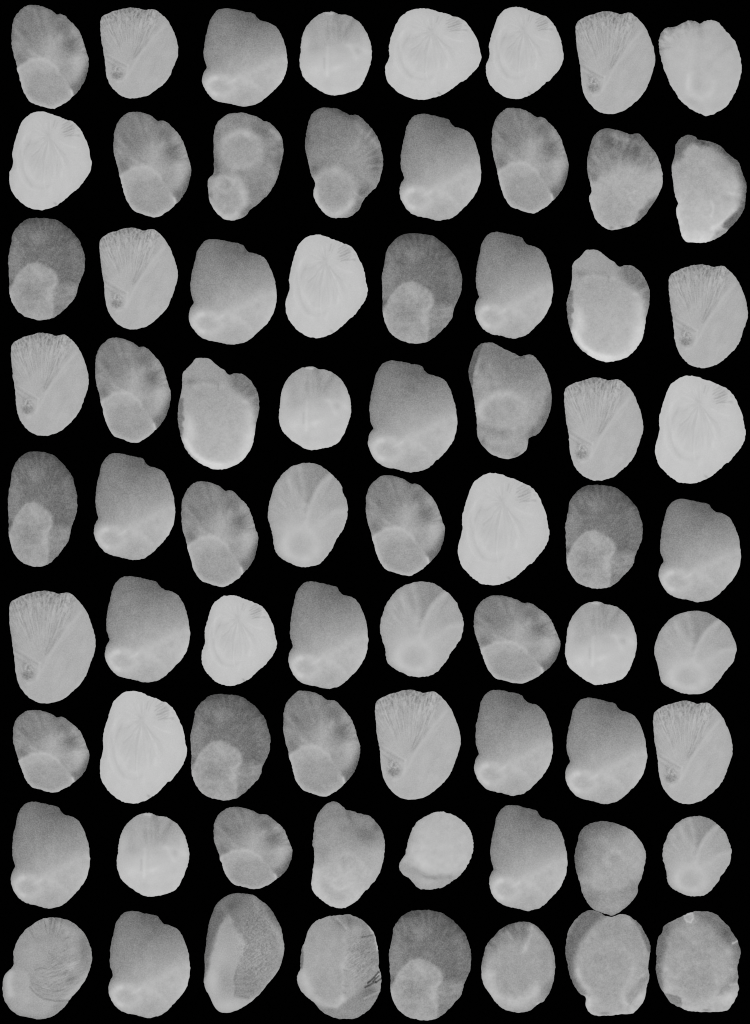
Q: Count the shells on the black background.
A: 72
